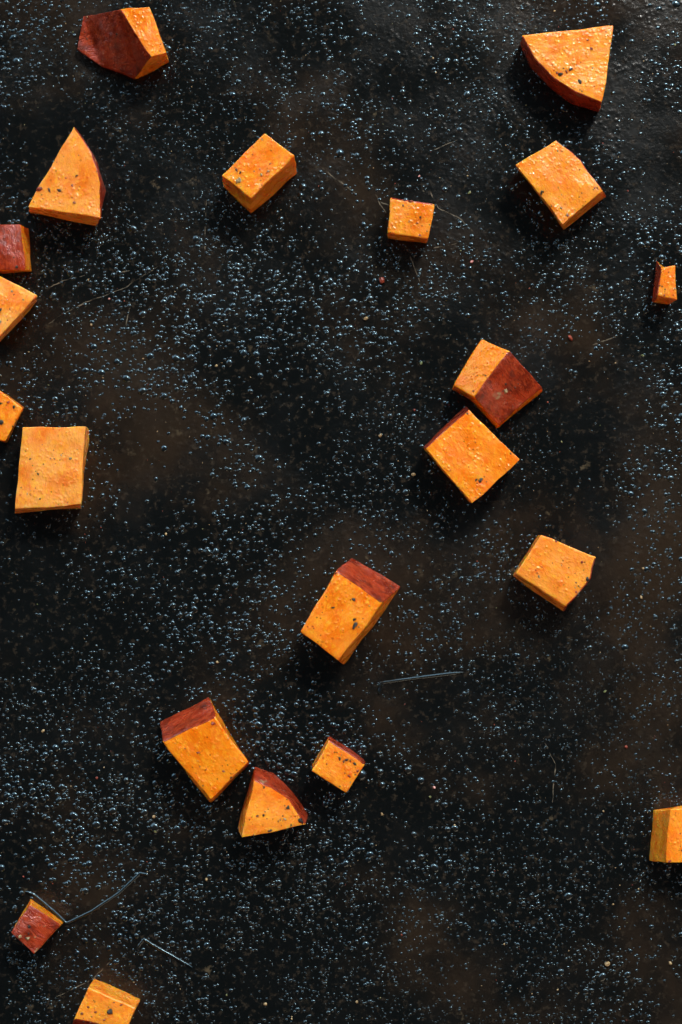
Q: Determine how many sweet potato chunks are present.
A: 21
